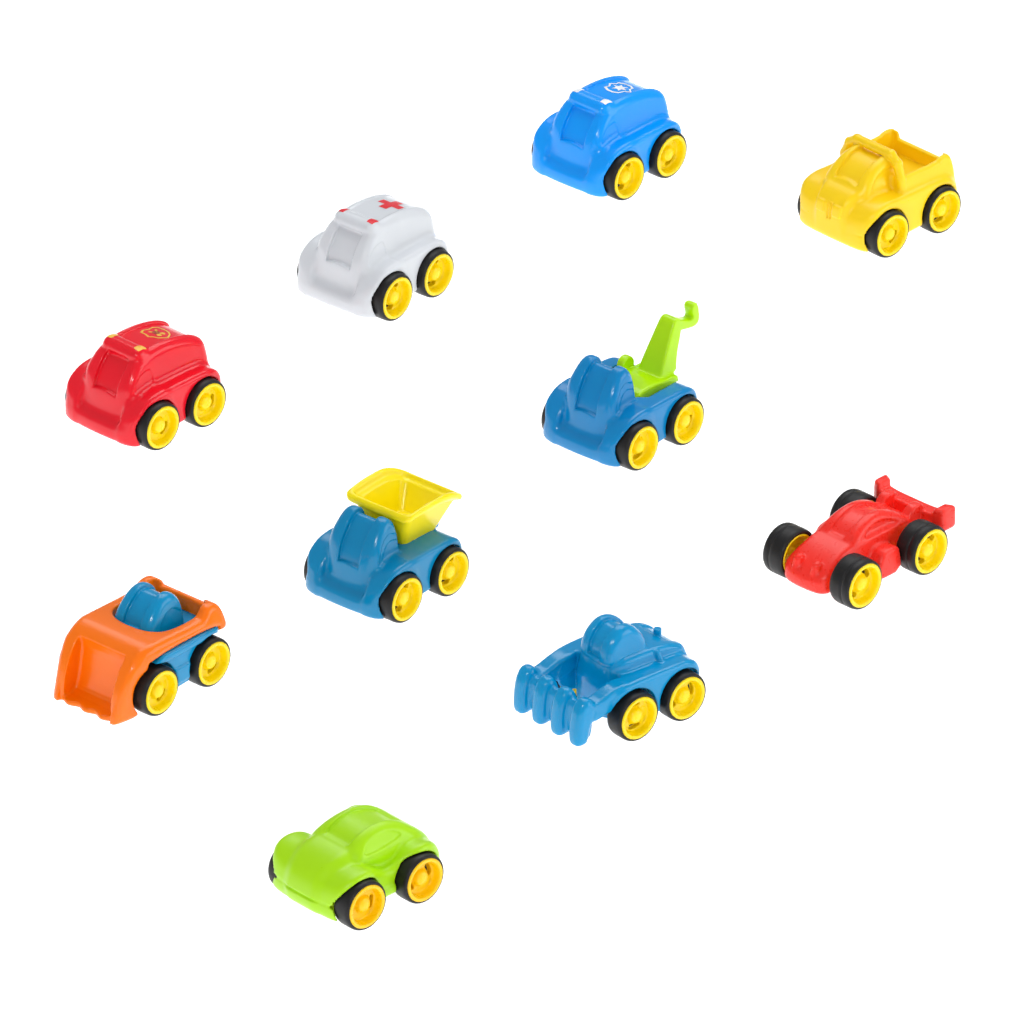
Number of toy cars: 10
